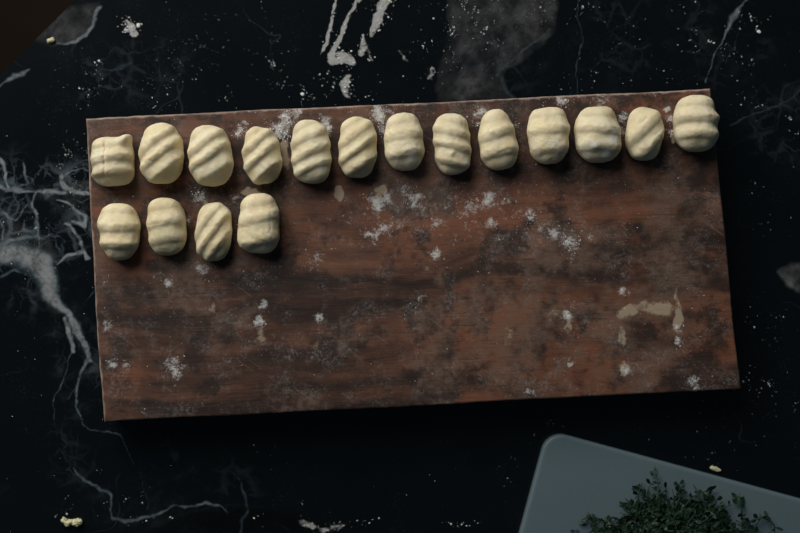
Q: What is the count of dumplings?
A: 17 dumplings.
